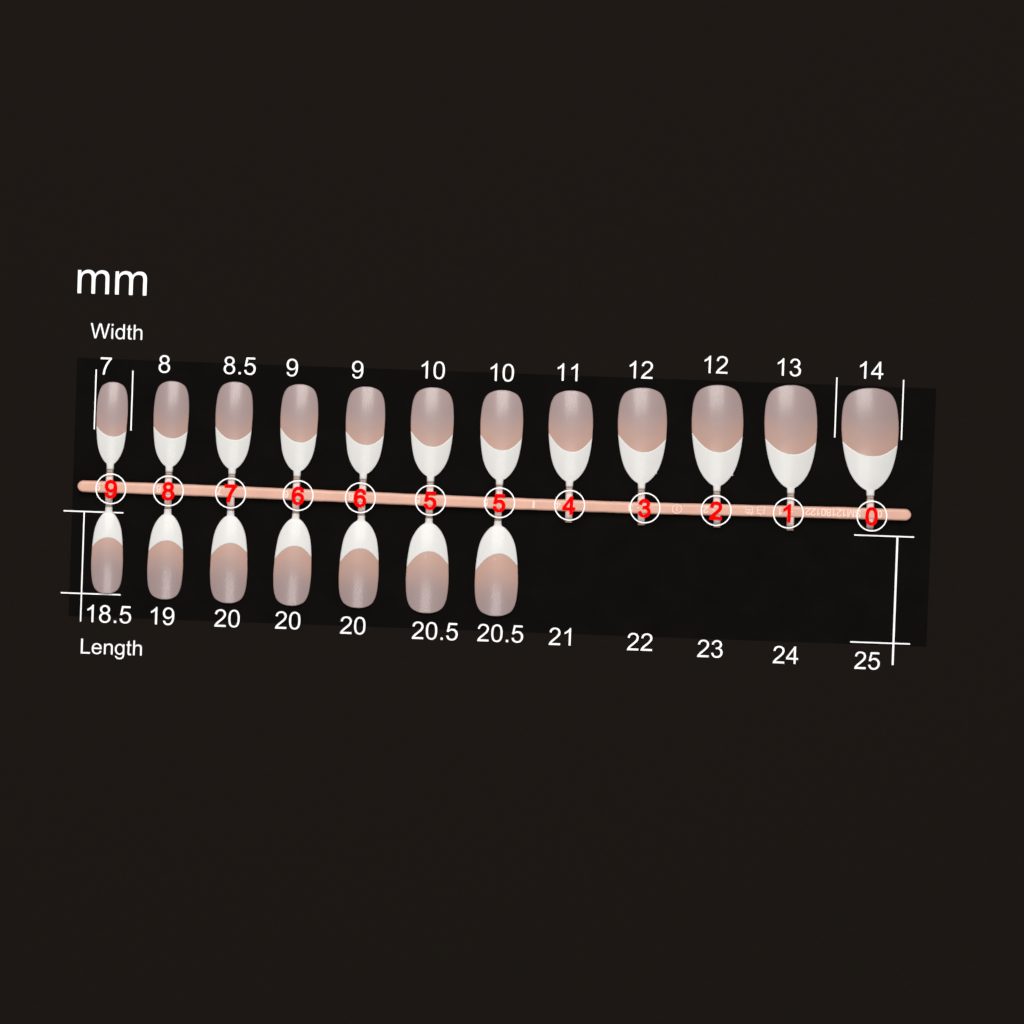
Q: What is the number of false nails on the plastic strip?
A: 19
